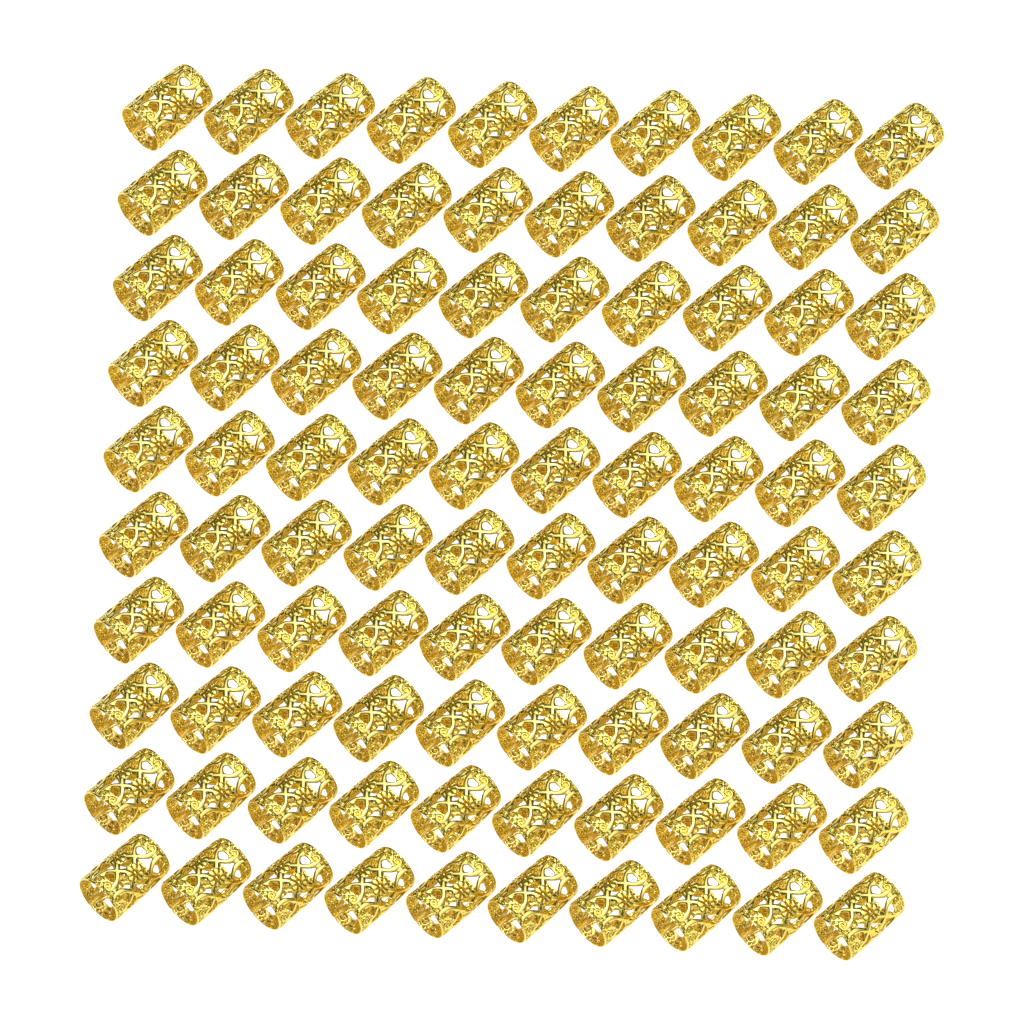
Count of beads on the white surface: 100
